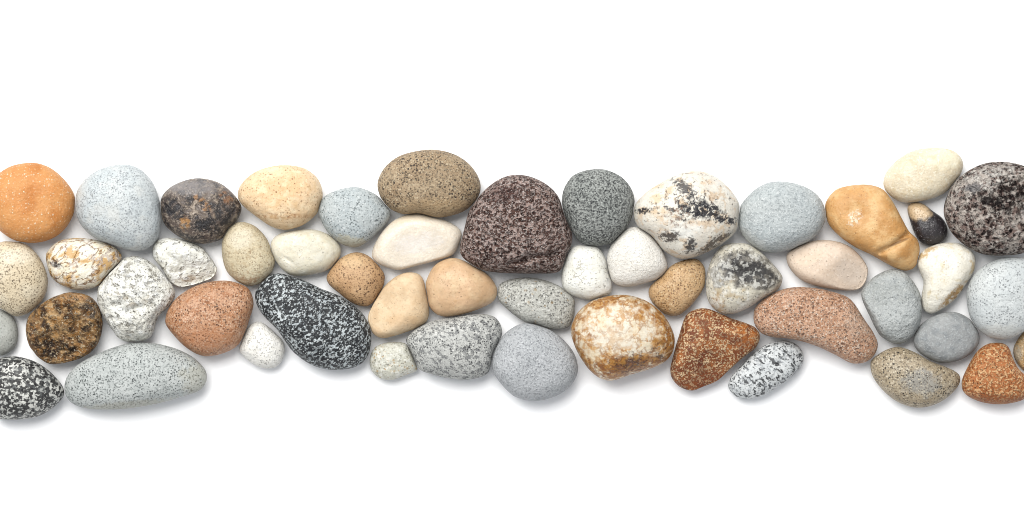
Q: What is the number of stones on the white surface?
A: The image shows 51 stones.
